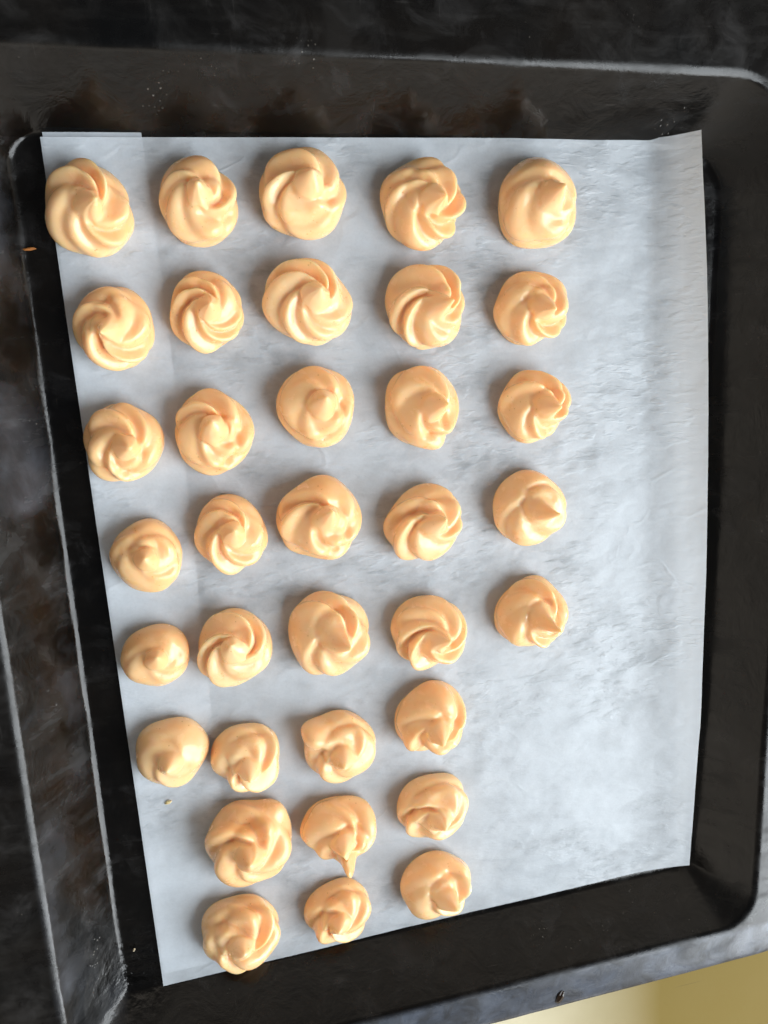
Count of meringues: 35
